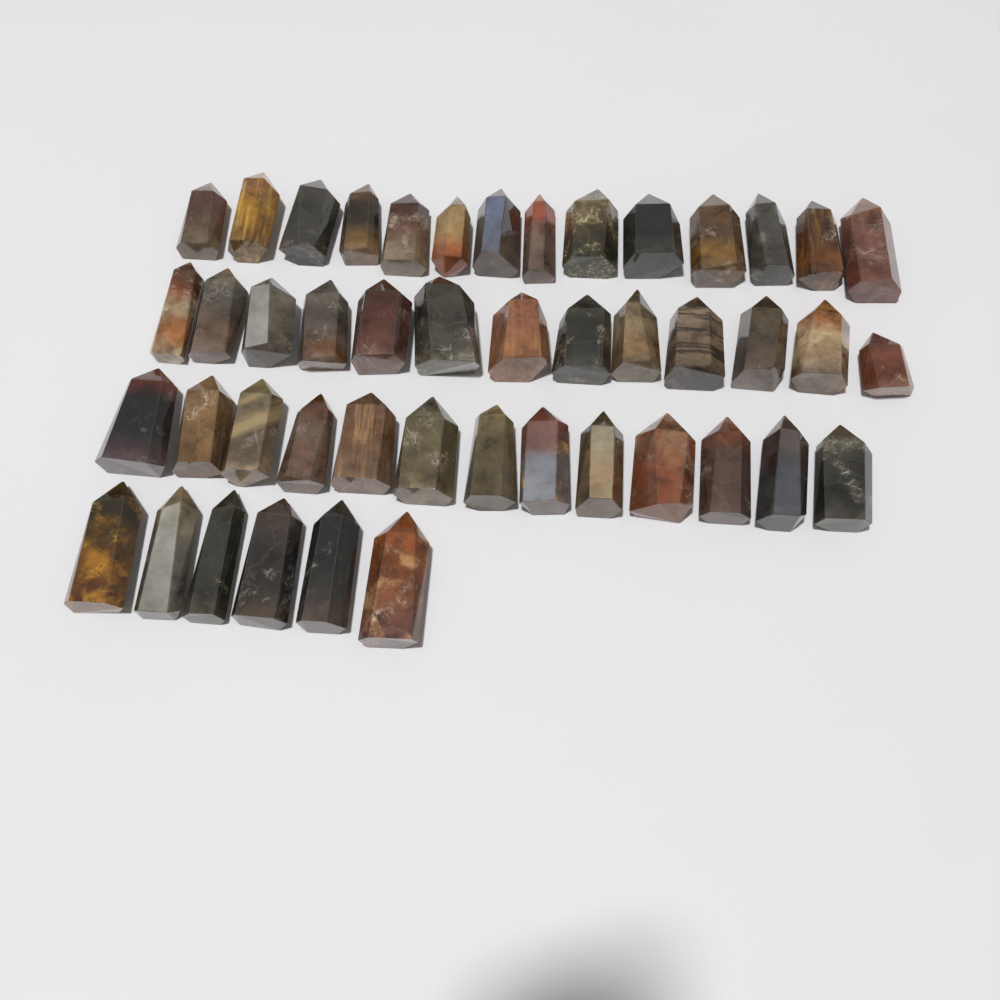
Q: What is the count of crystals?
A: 46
